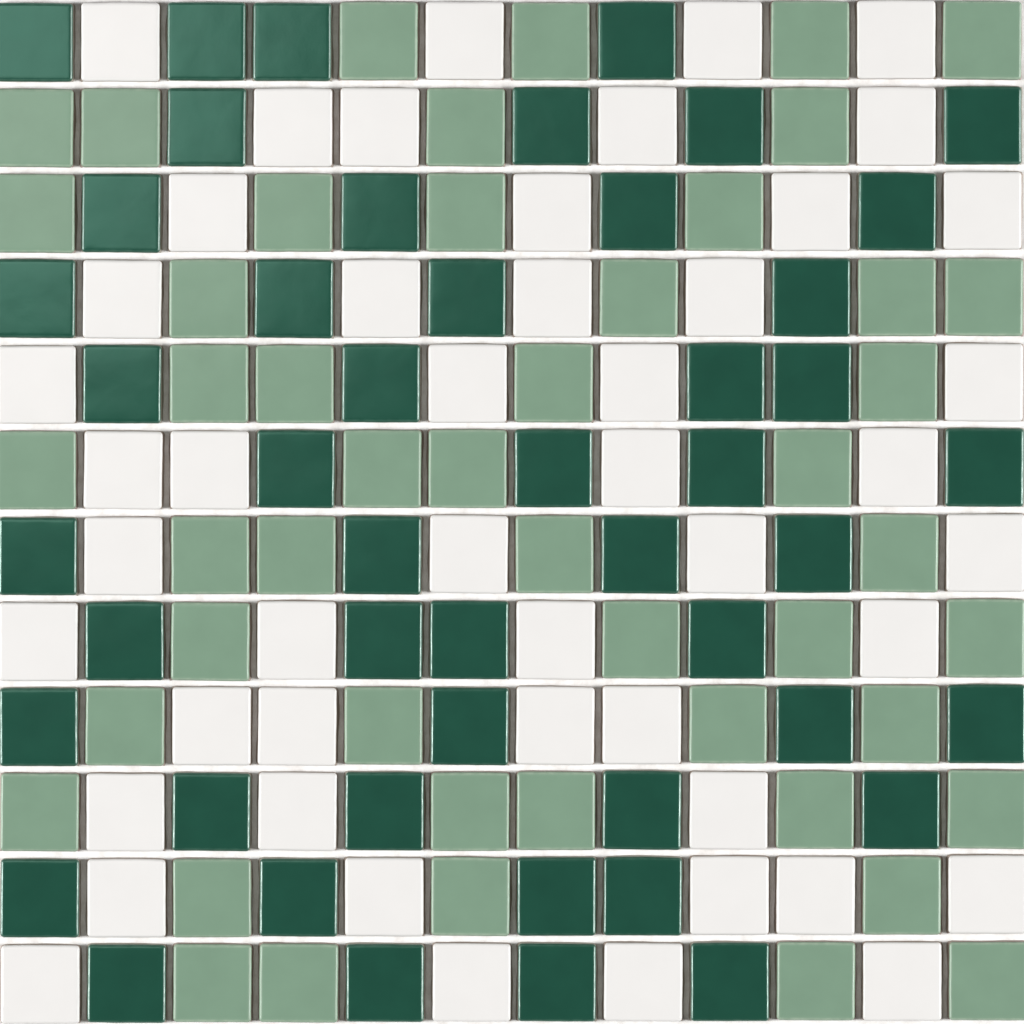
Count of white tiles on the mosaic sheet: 48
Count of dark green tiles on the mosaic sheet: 48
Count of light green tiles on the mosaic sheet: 48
